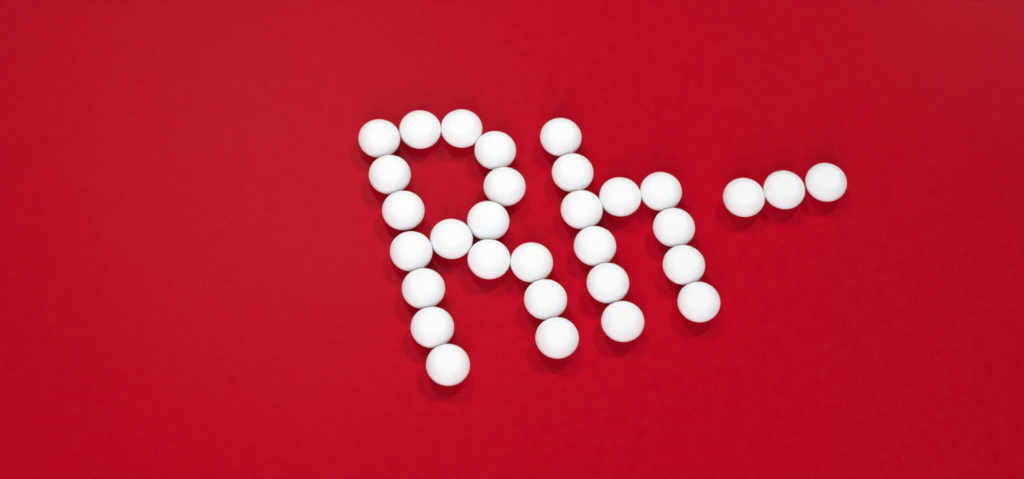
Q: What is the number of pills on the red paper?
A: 31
